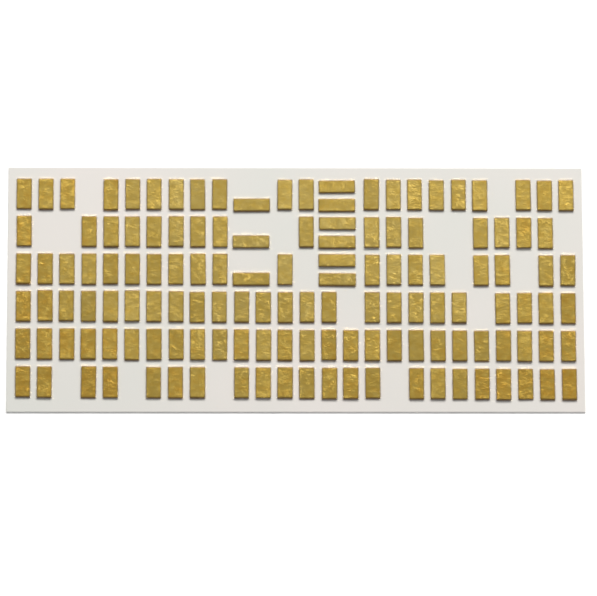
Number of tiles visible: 136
